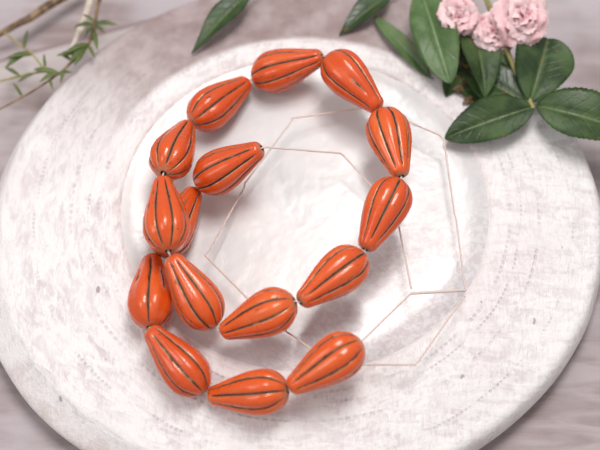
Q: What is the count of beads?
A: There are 16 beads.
